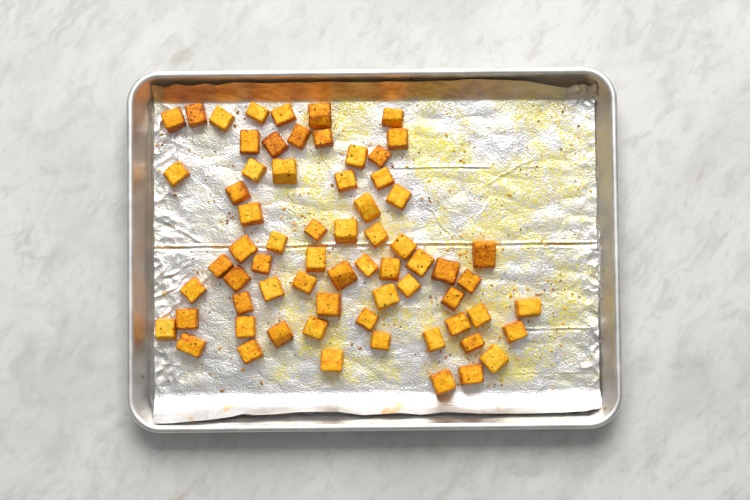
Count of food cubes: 67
